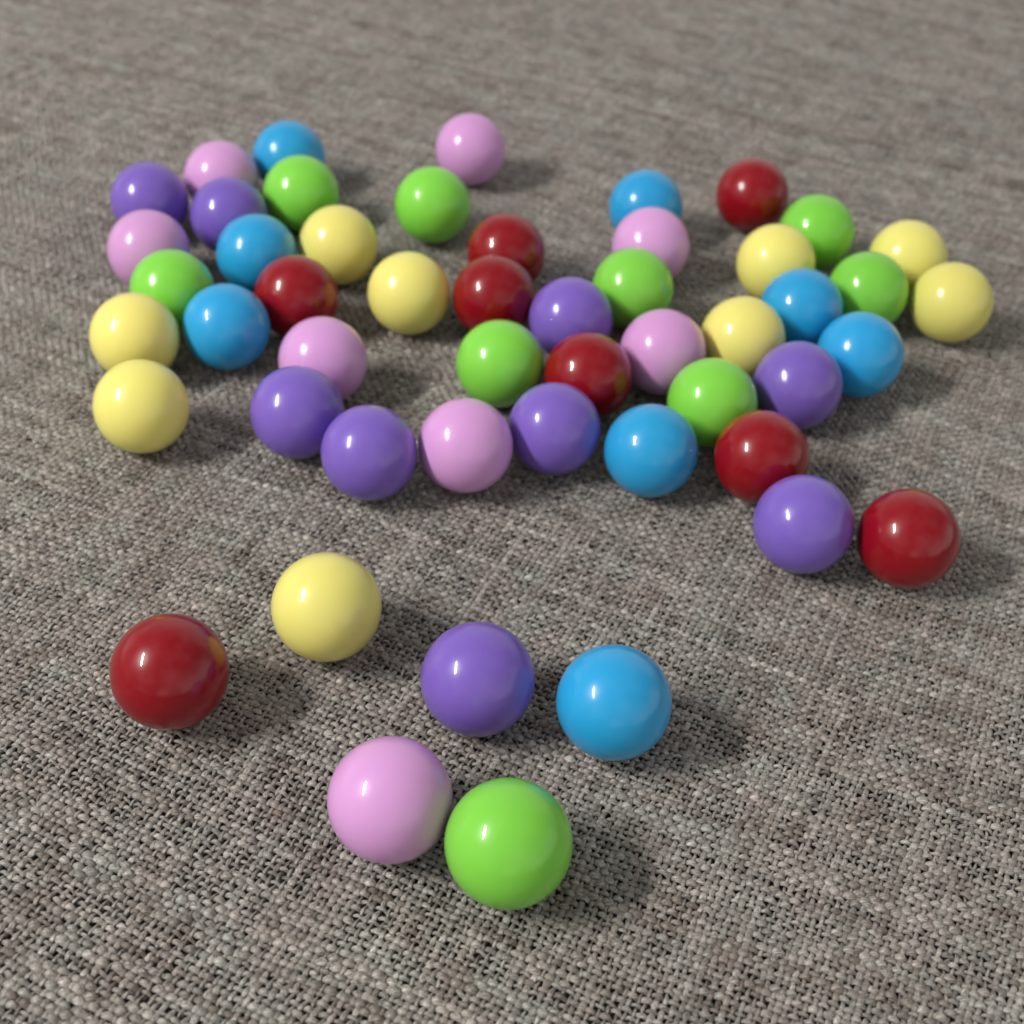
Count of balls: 51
